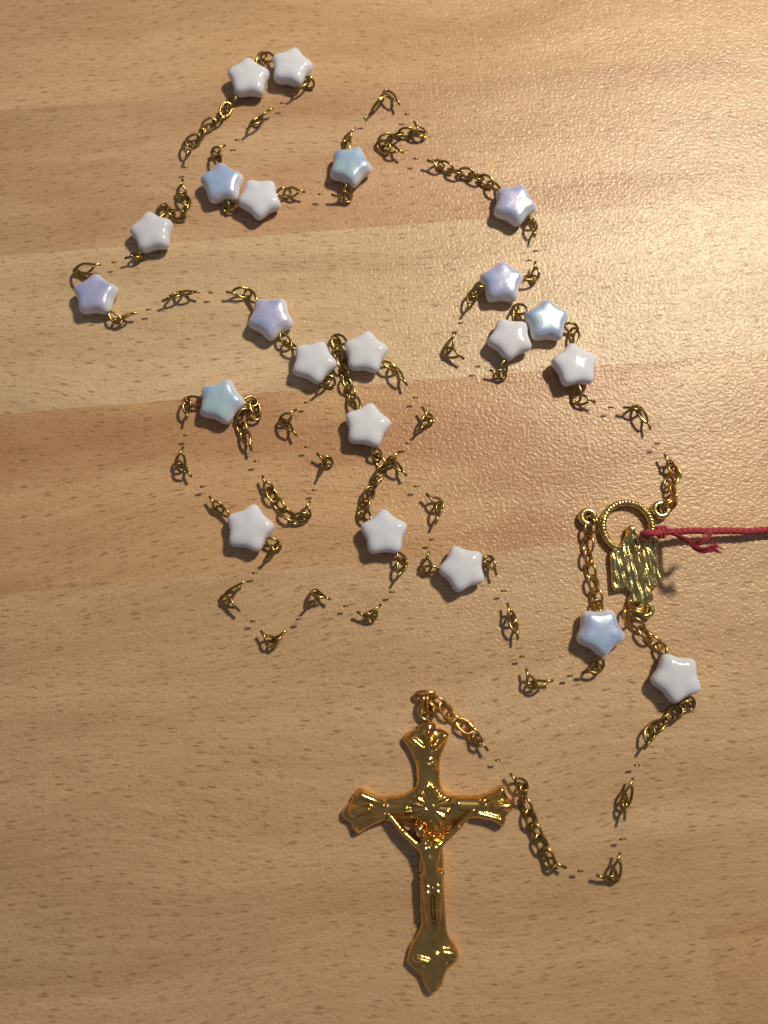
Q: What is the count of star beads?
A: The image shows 22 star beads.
